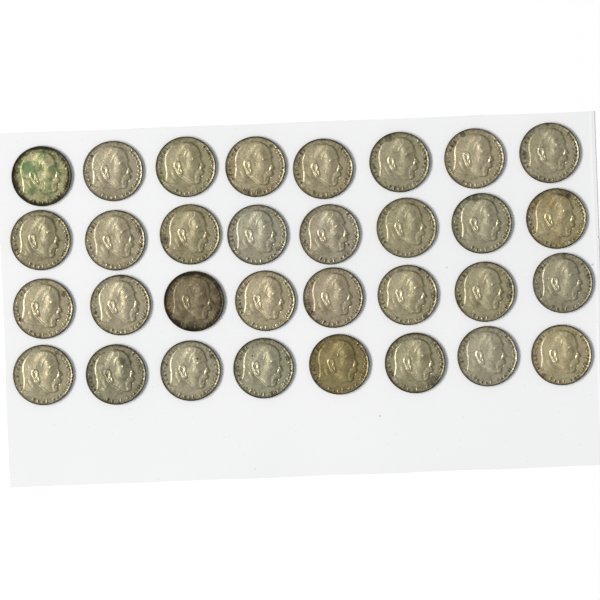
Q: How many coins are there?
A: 32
